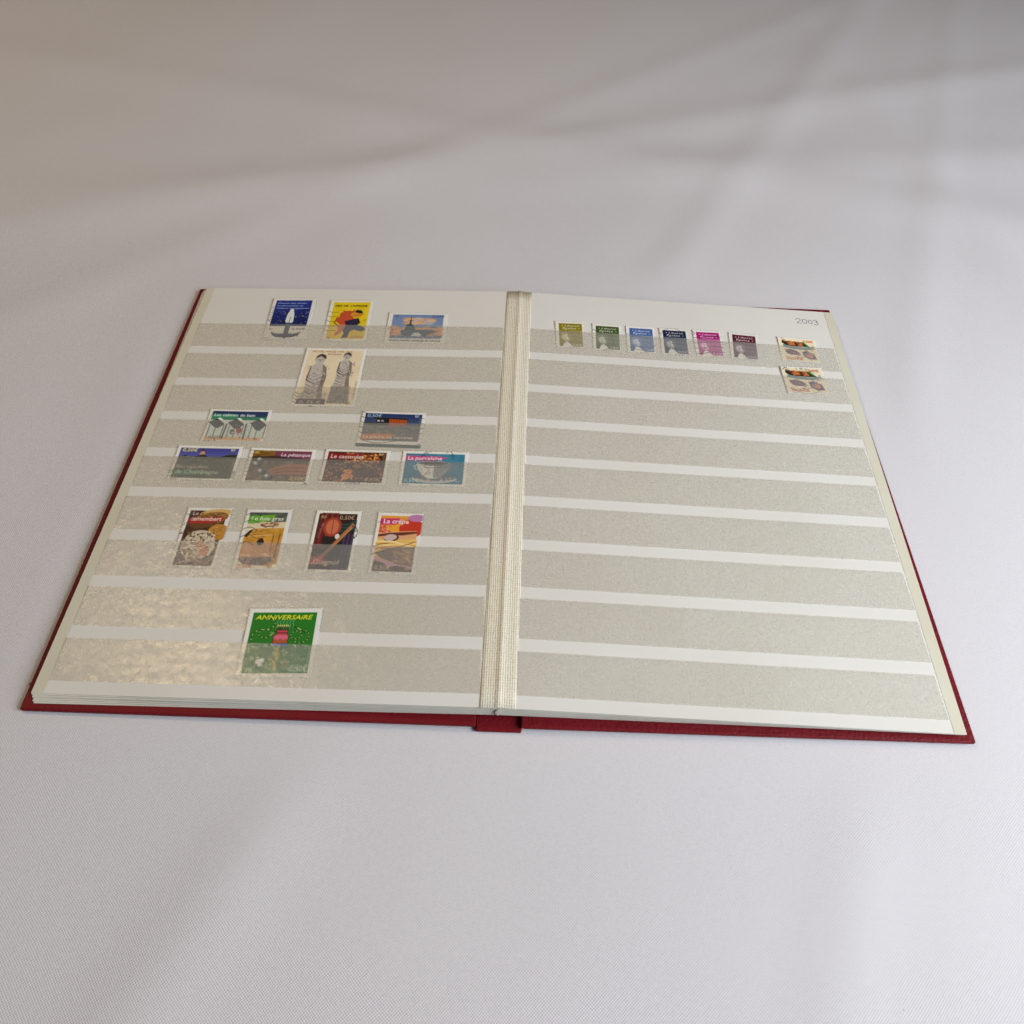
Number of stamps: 23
